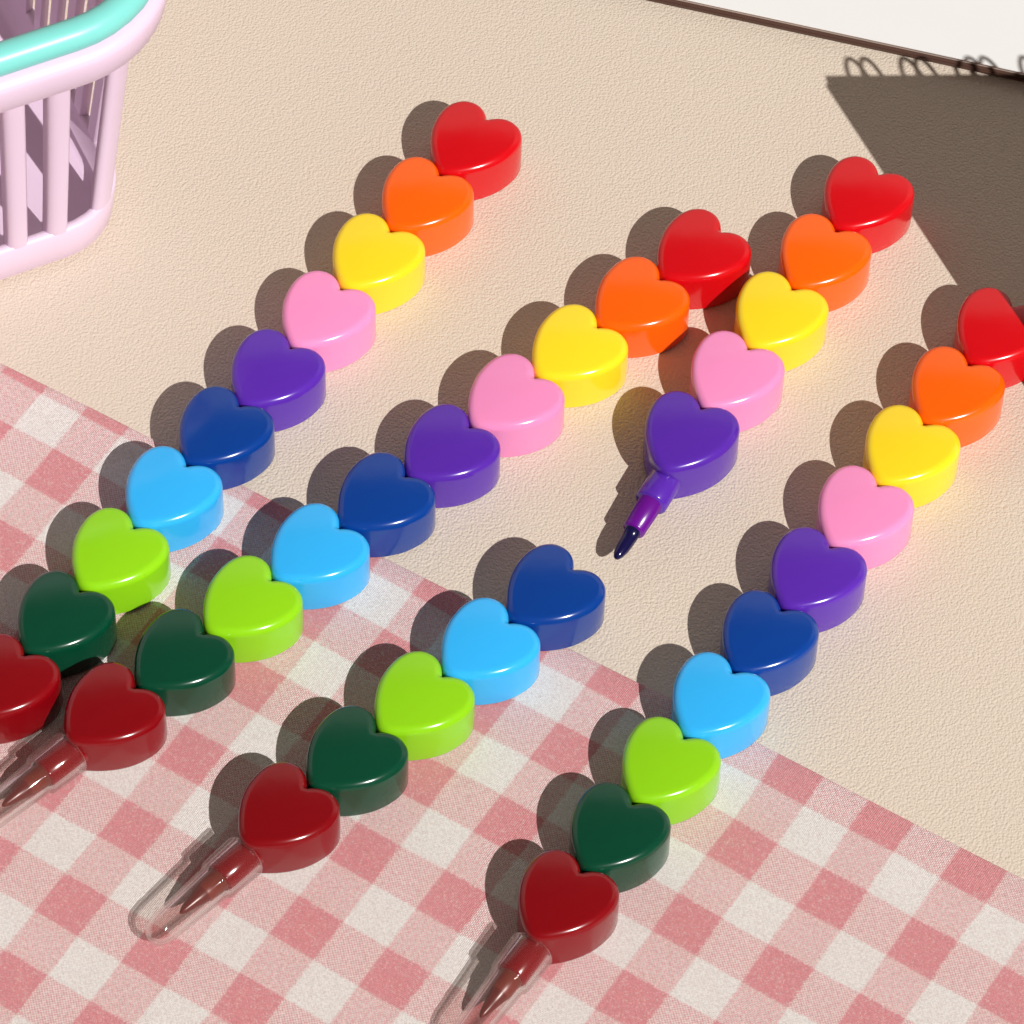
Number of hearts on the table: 40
